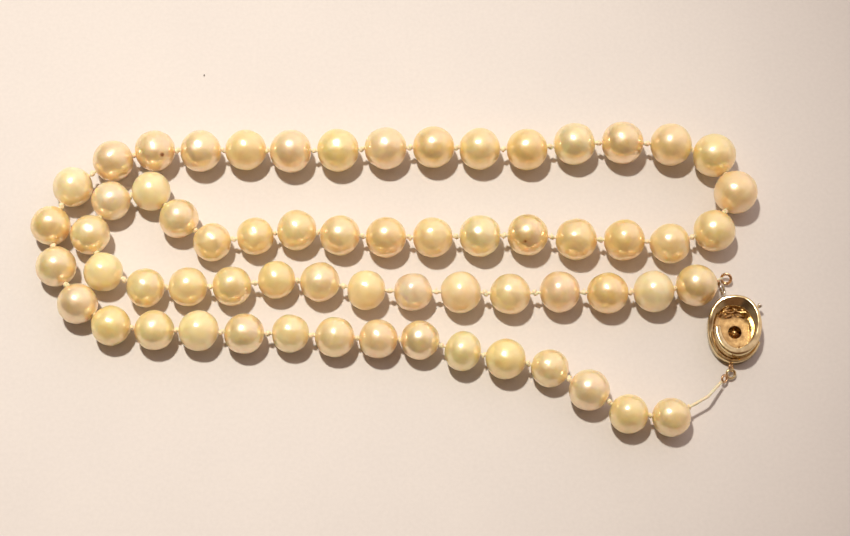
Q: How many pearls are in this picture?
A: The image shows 63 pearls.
